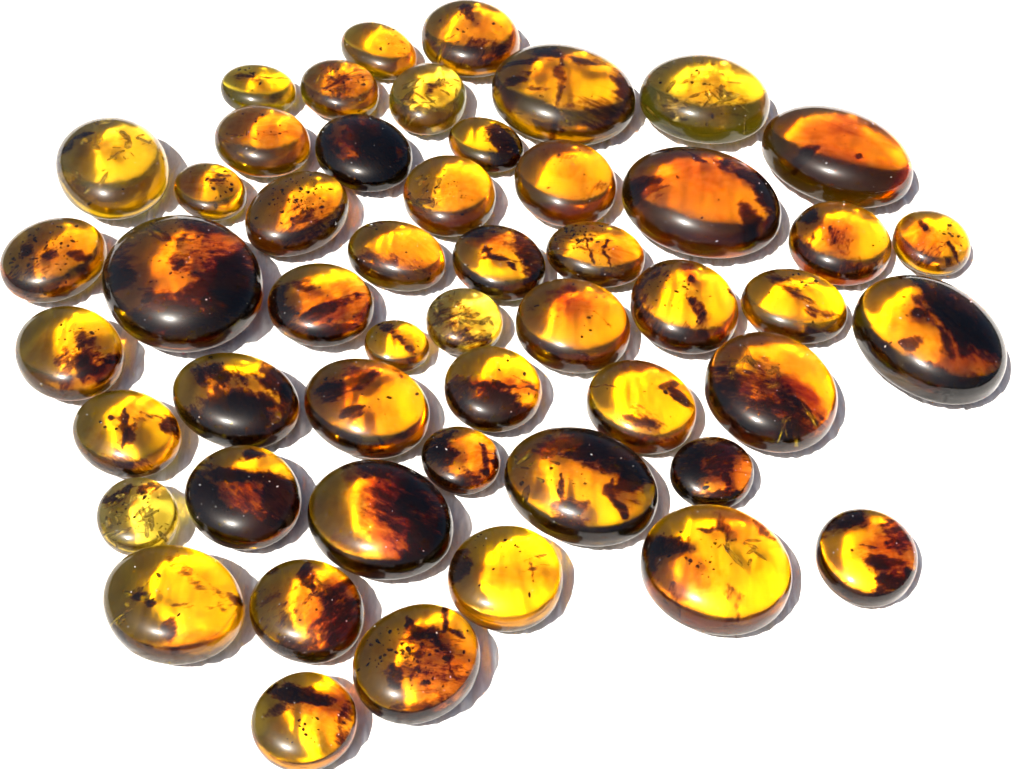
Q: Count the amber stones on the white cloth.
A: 51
